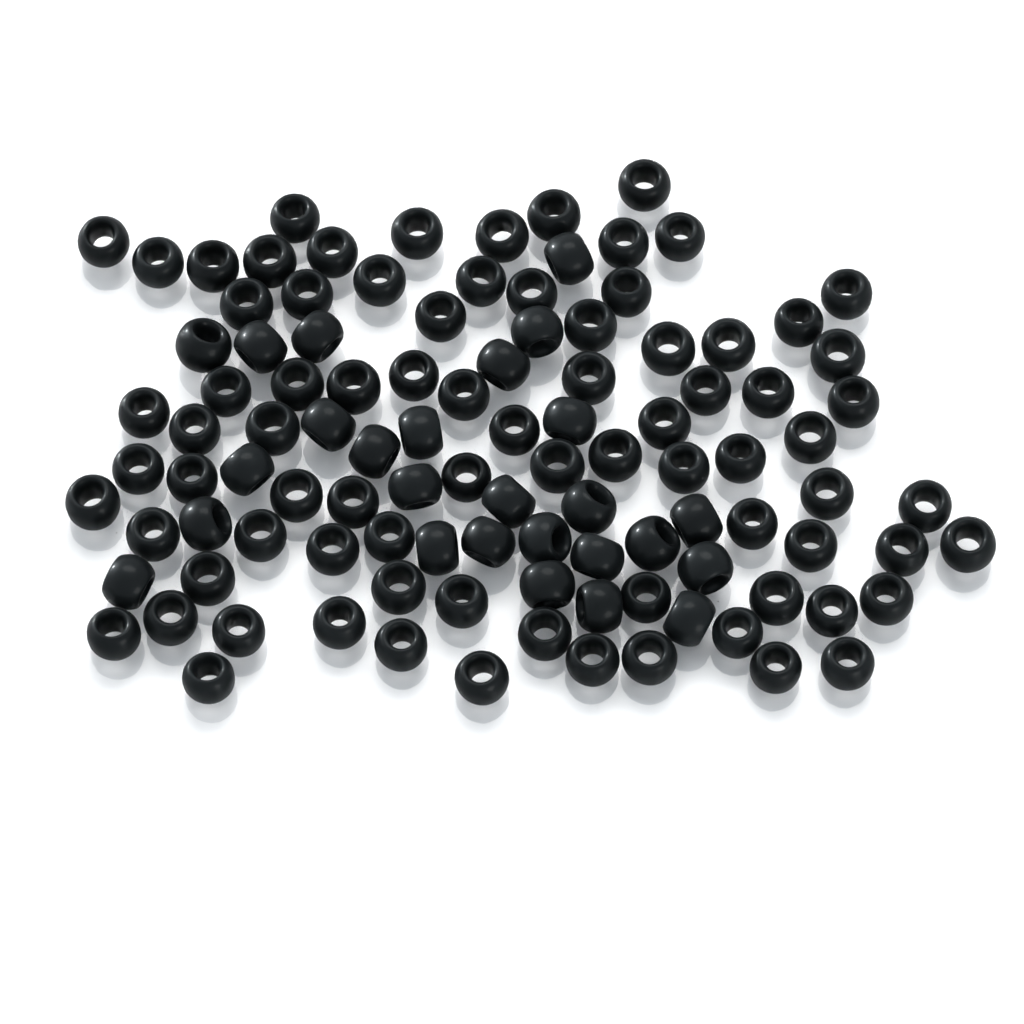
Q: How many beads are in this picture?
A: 106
